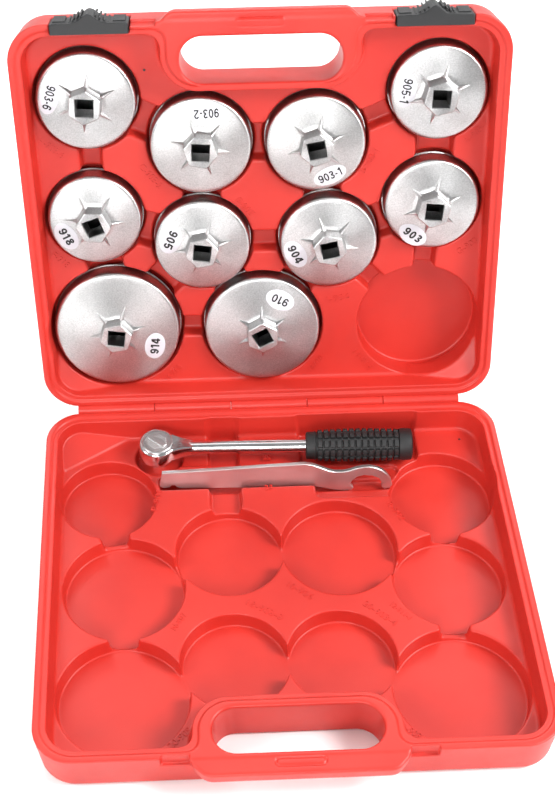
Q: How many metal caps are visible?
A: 10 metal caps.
